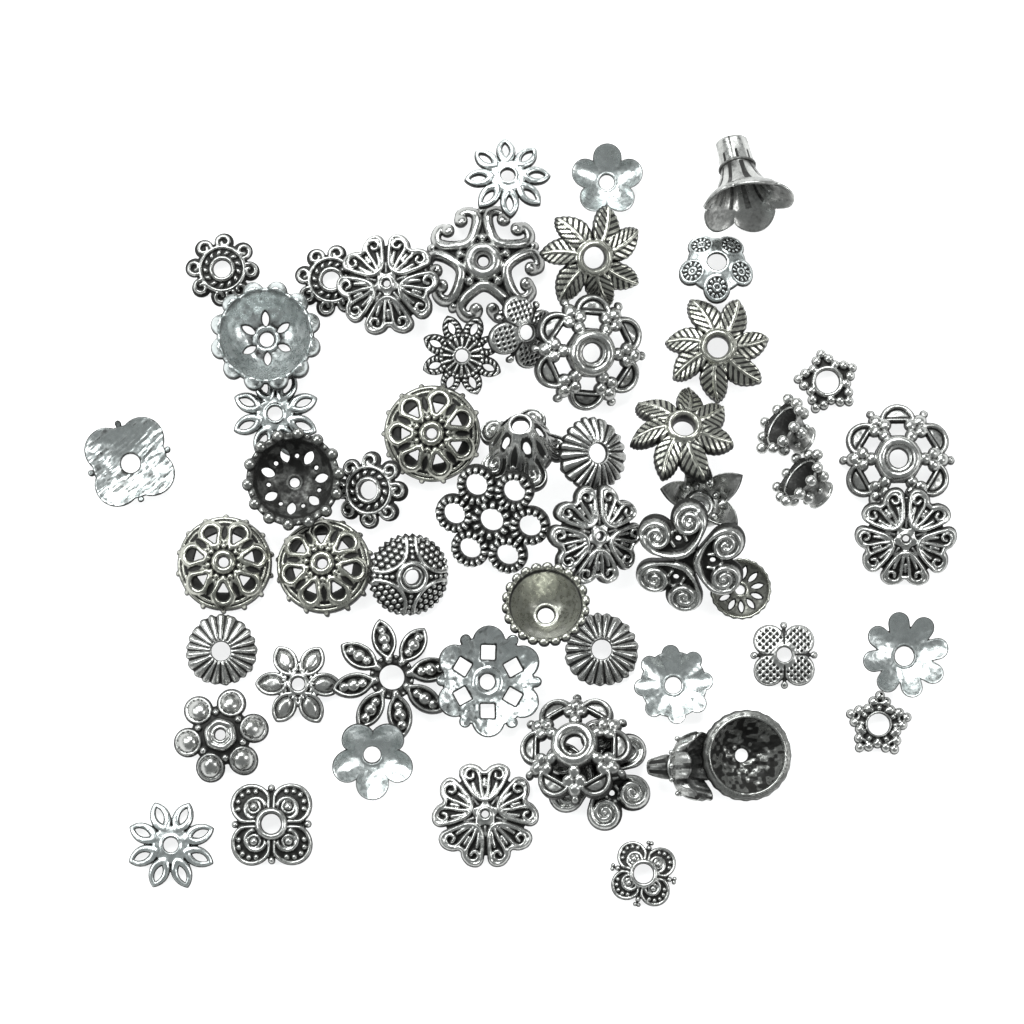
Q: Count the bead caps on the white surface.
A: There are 55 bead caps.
